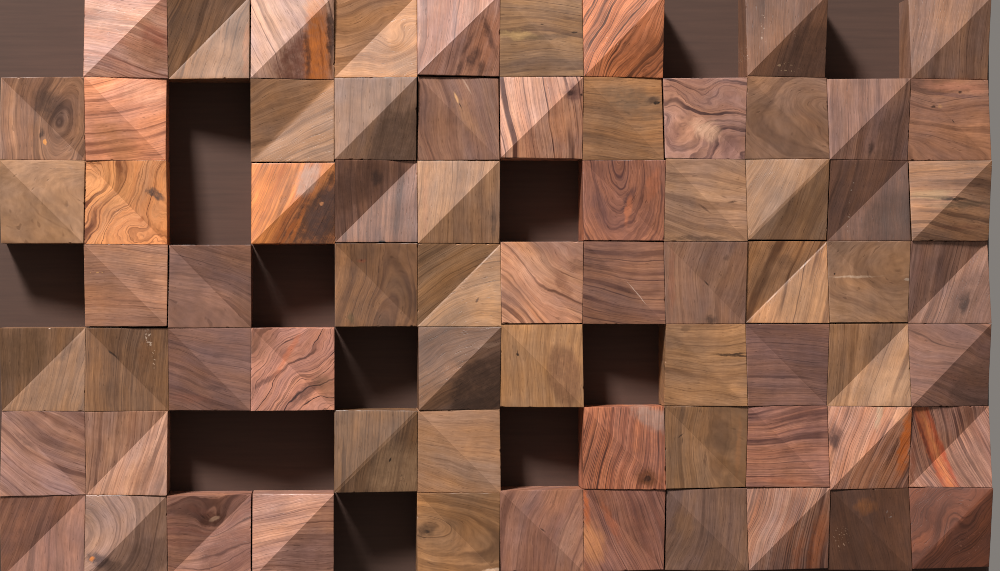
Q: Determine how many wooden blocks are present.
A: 70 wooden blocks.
